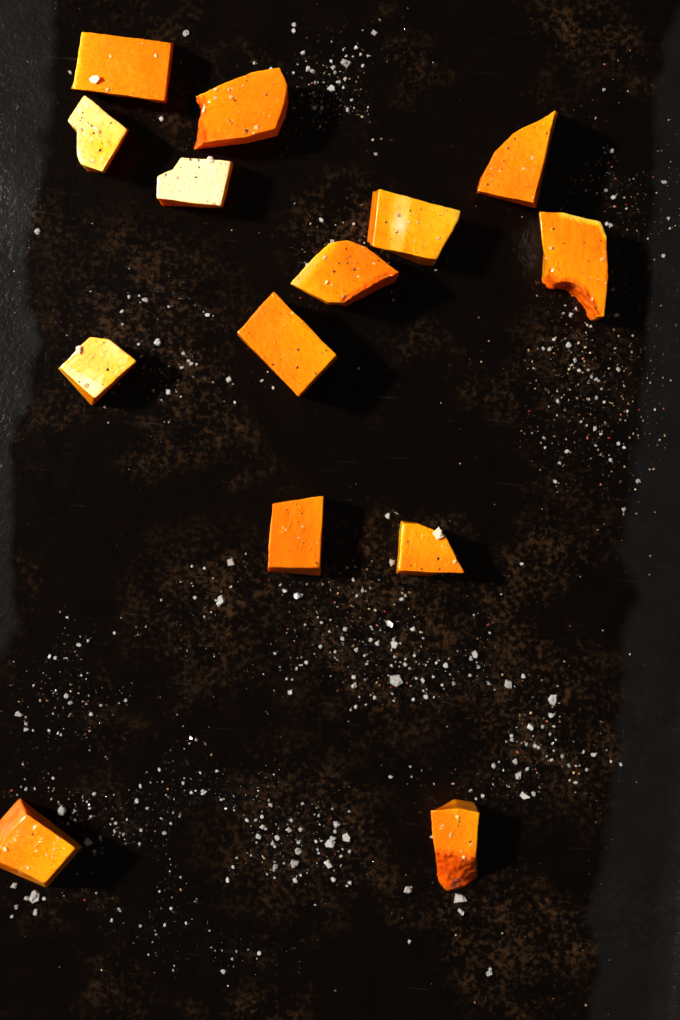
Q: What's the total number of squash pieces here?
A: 14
